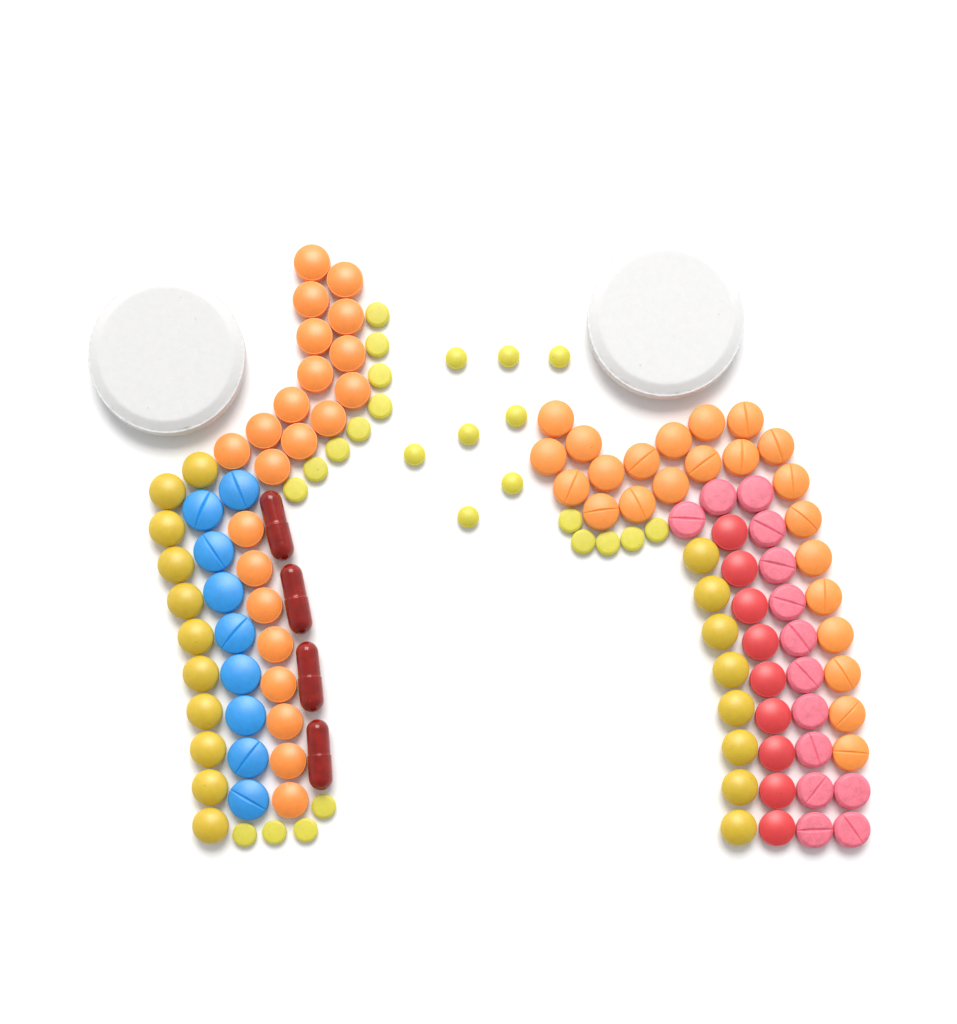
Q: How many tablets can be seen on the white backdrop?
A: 123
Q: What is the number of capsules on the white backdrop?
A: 4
